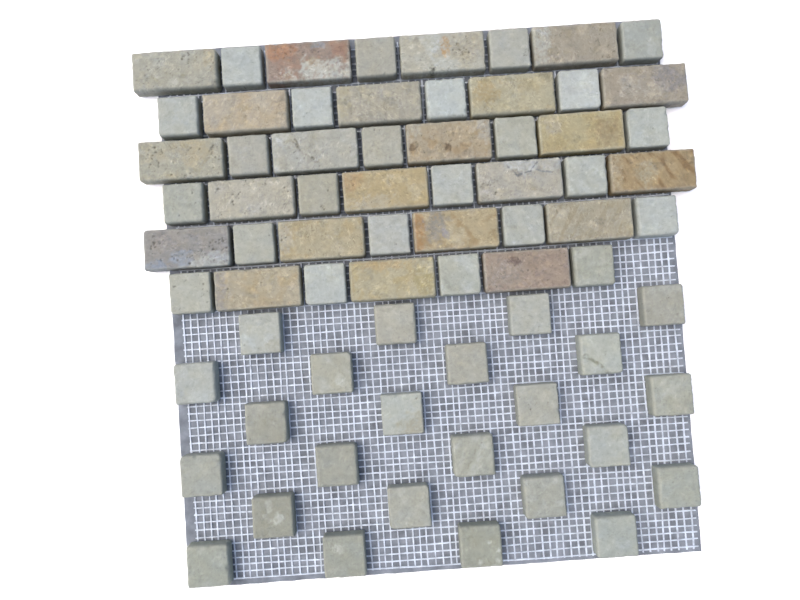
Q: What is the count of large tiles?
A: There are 23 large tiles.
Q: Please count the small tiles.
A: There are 48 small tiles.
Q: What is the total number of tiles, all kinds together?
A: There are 71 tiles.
